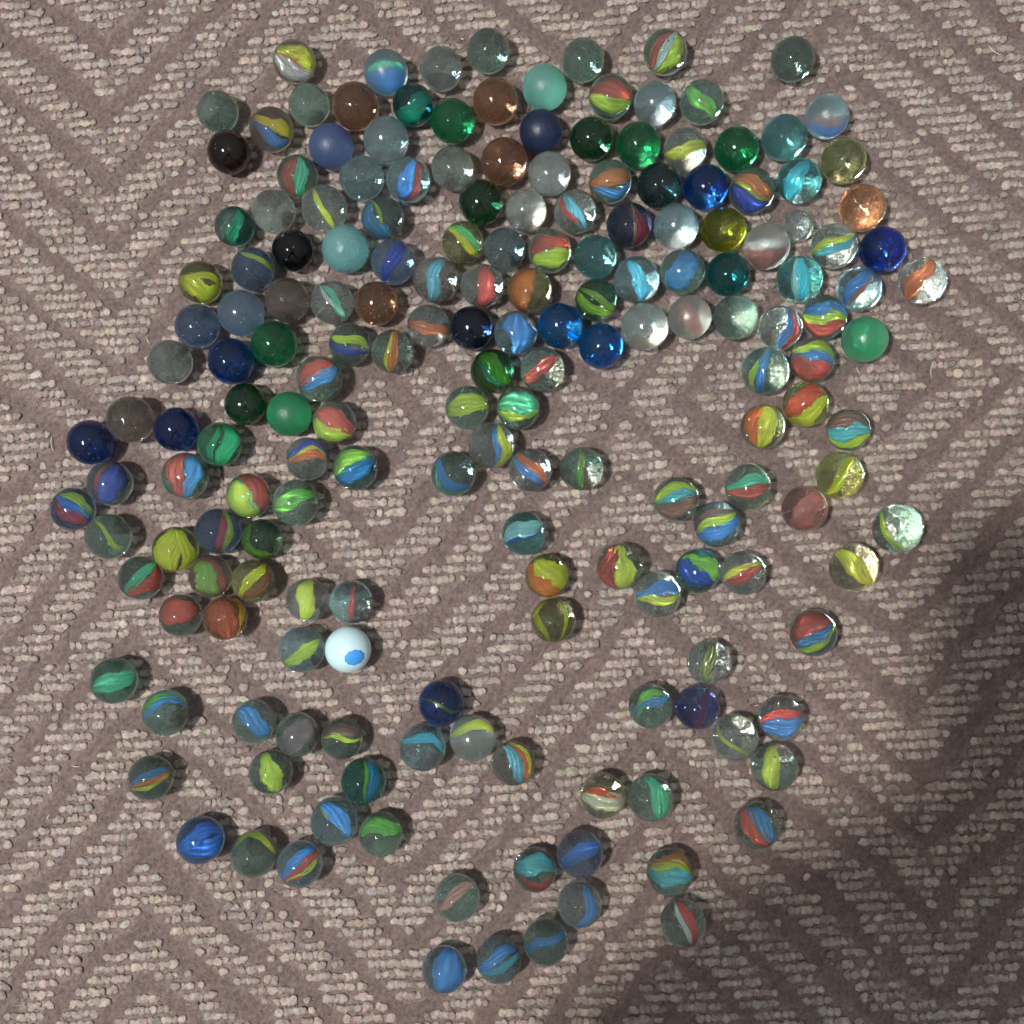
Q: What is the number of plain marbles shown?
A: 56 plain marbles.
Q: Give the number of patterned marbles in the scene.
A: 130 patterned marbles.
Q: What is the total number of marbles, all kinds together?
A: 186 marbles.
